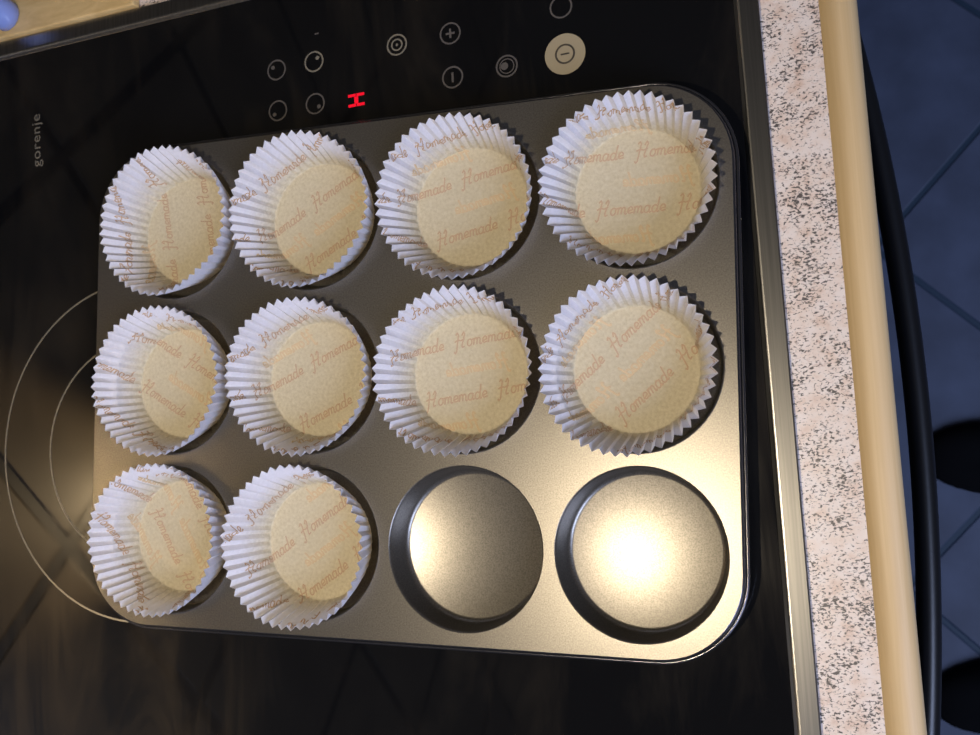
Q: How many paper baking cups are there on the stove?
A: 10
